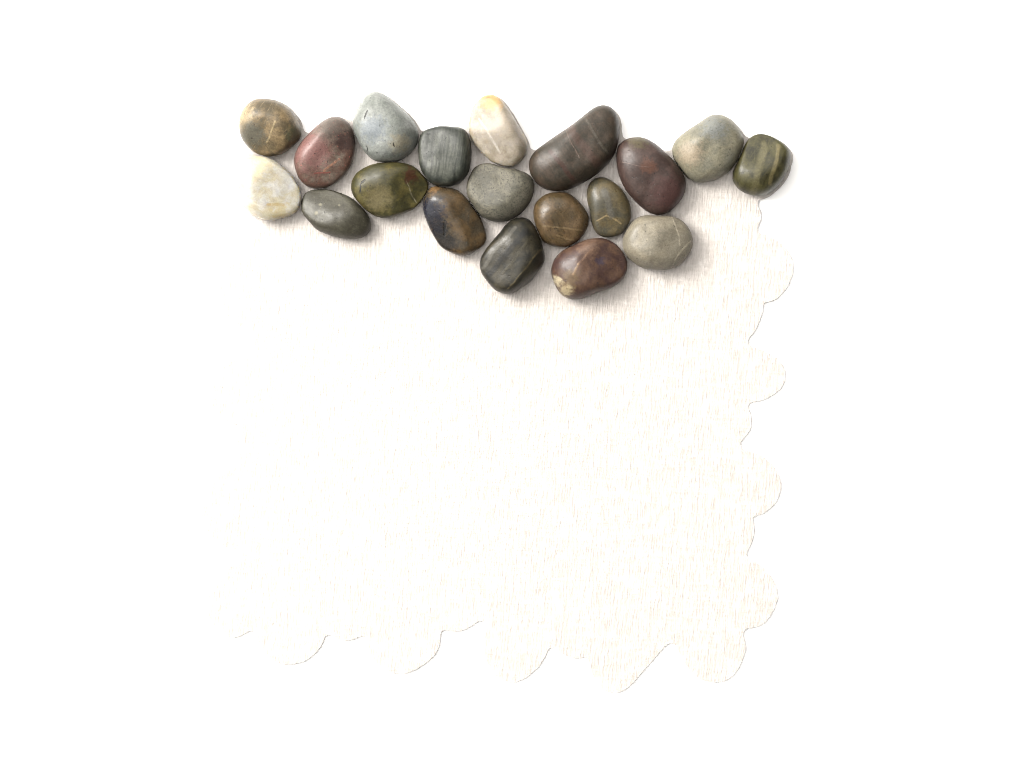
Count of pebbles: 19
